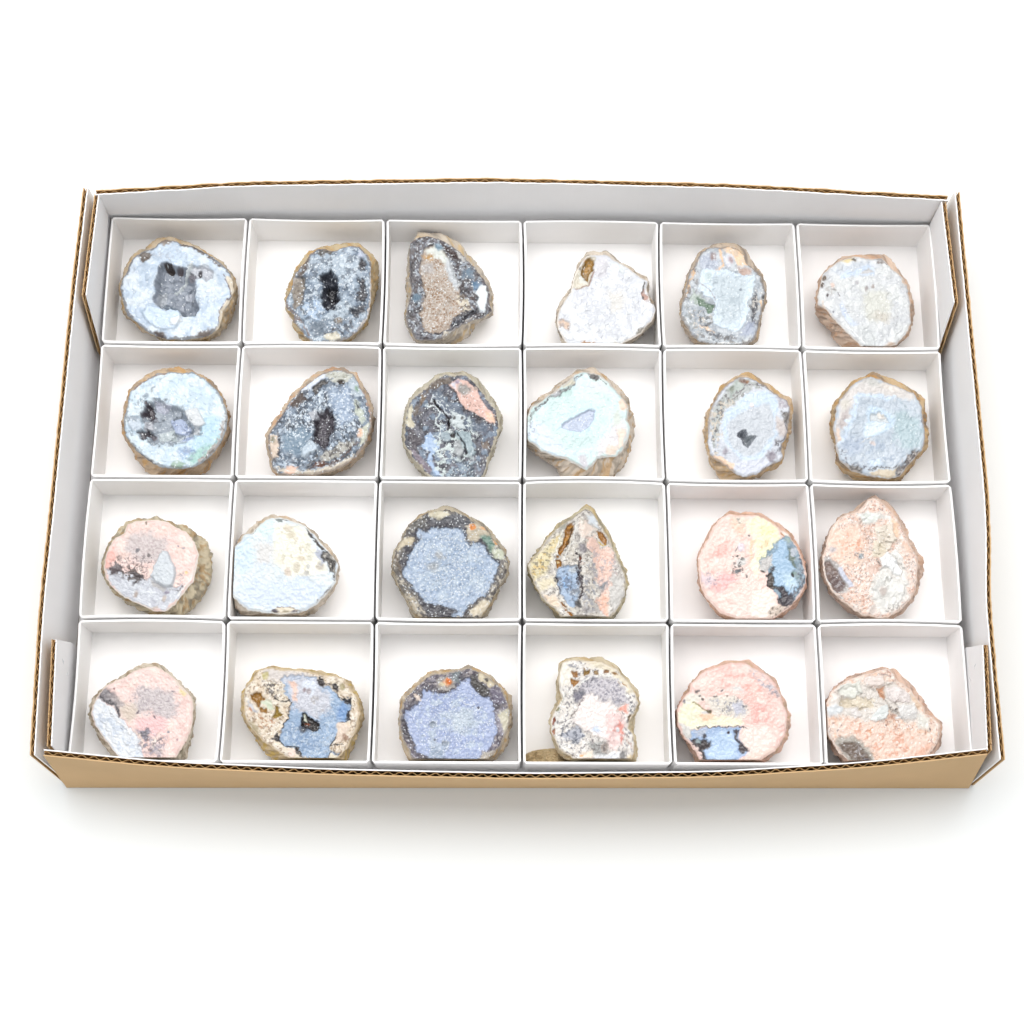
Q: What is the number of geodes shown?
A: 24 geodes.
